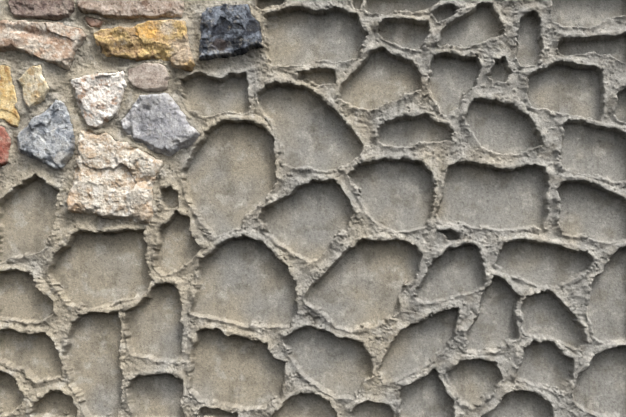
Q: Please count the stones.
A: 14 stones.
